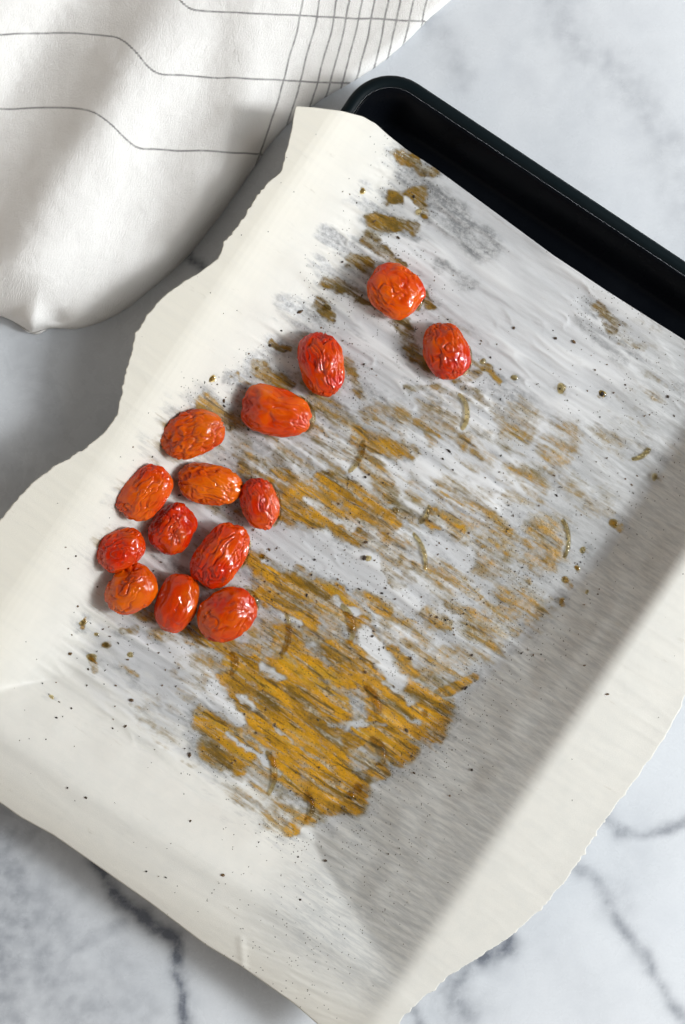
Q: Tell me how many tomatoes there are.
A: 14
